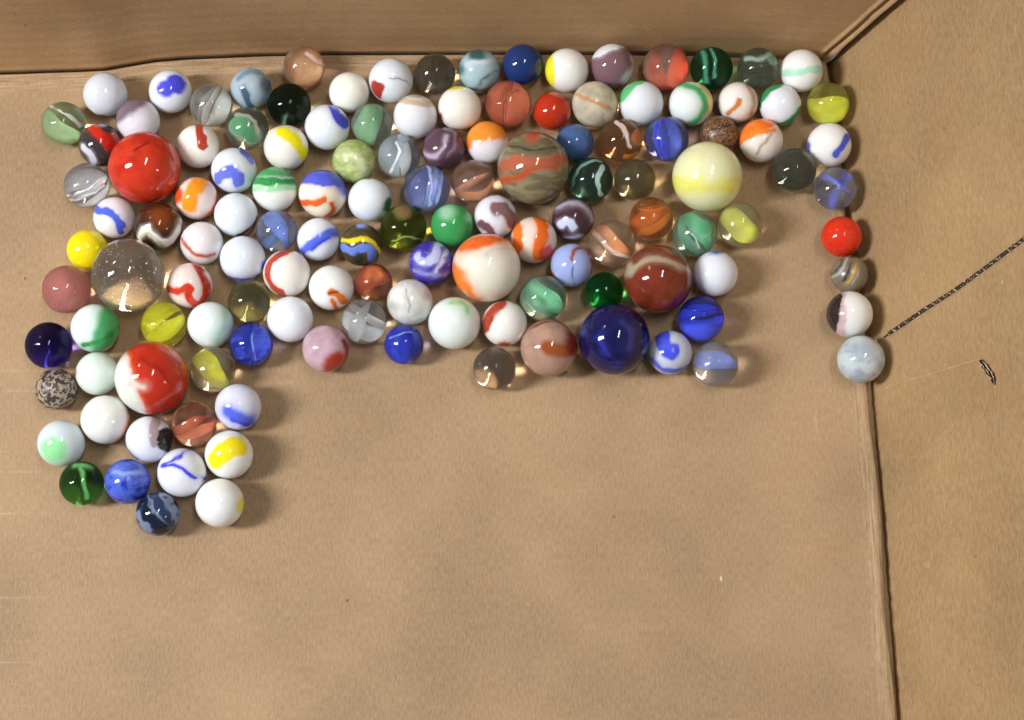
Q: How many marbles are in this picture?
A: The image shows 129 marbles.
